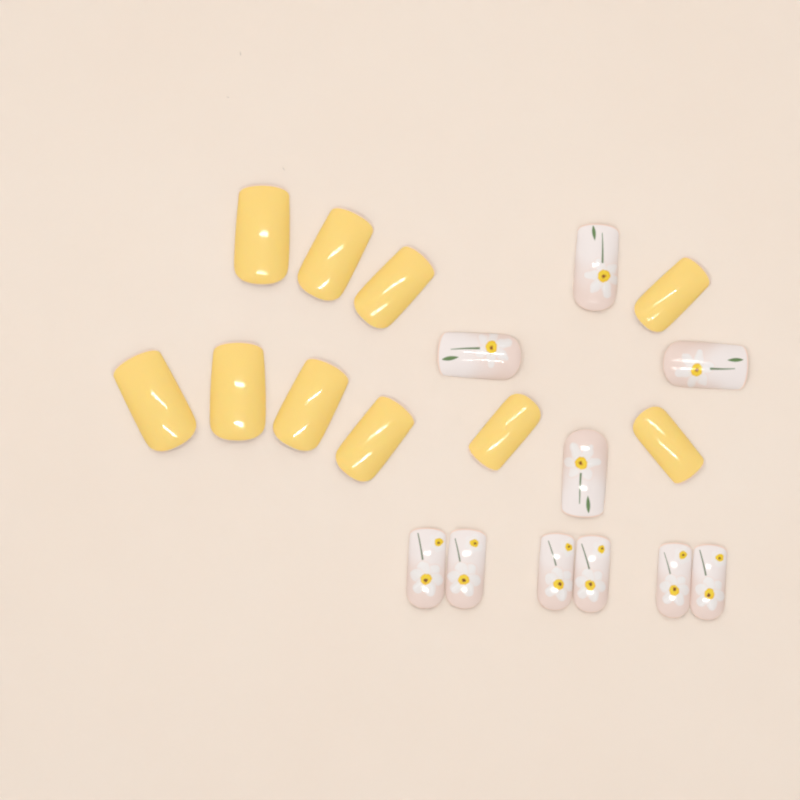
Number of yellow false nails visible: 10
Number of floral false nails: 10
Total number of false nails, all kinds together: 20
